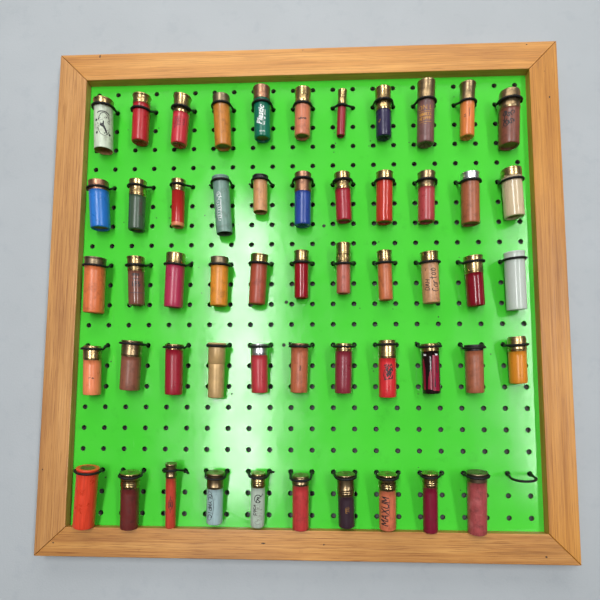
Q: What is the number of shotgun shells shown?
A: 54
